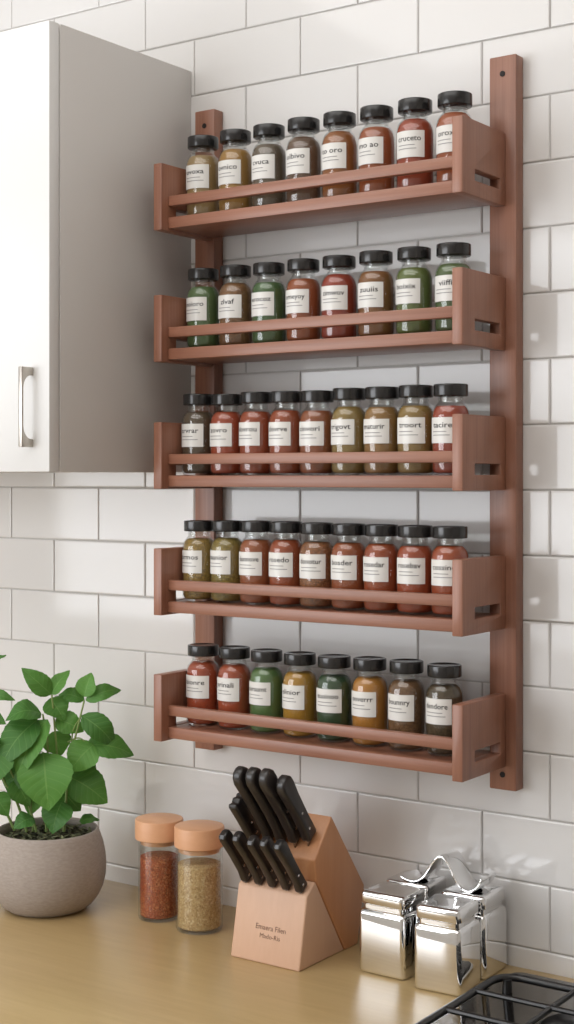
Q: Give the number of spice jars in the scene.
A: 42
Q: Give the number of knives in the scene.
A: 10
